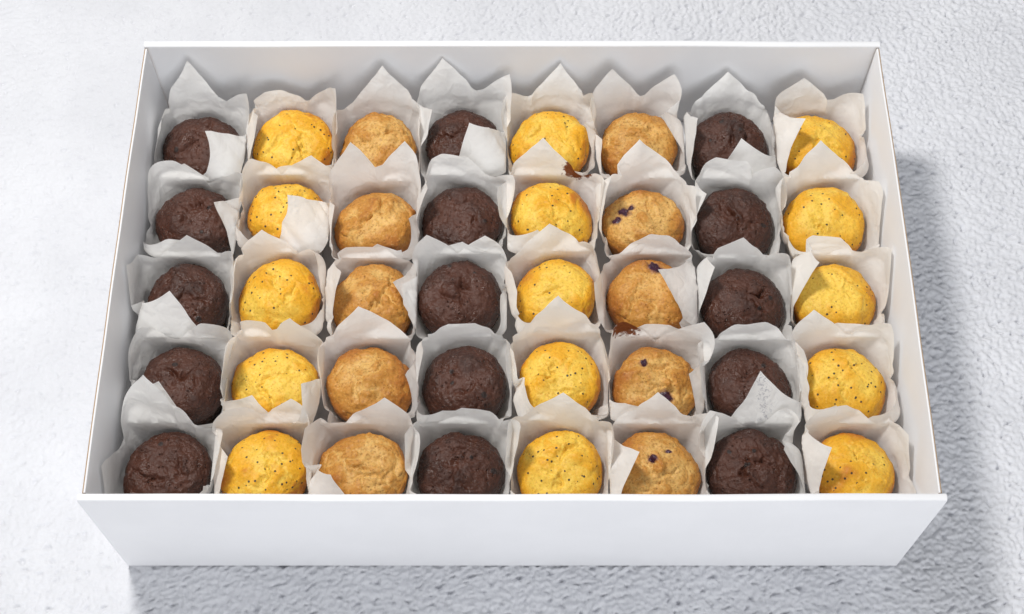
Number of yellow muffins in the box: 15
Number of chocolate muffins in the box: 15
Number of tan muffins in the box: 10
